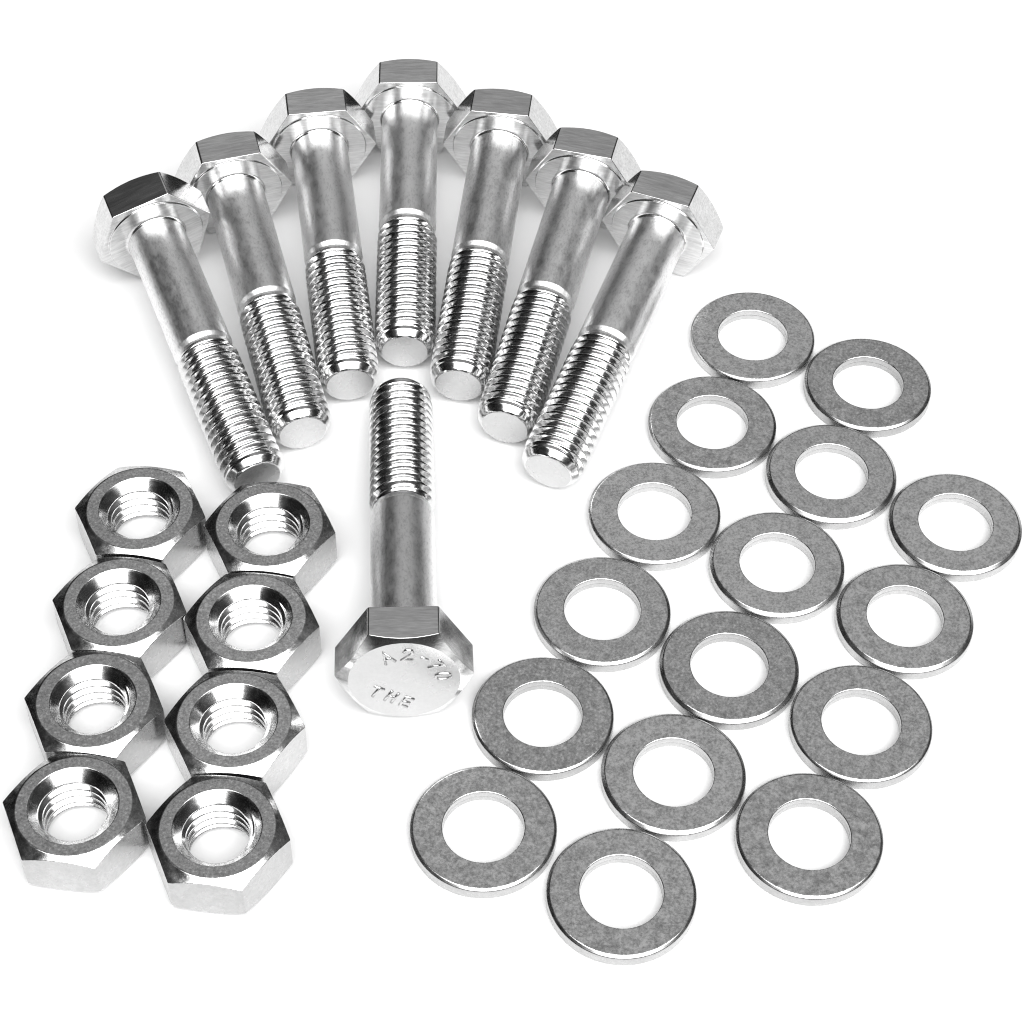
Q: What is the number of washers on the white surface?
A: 16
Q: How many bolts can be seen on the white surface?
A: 8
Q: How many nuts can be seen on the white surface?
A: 8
